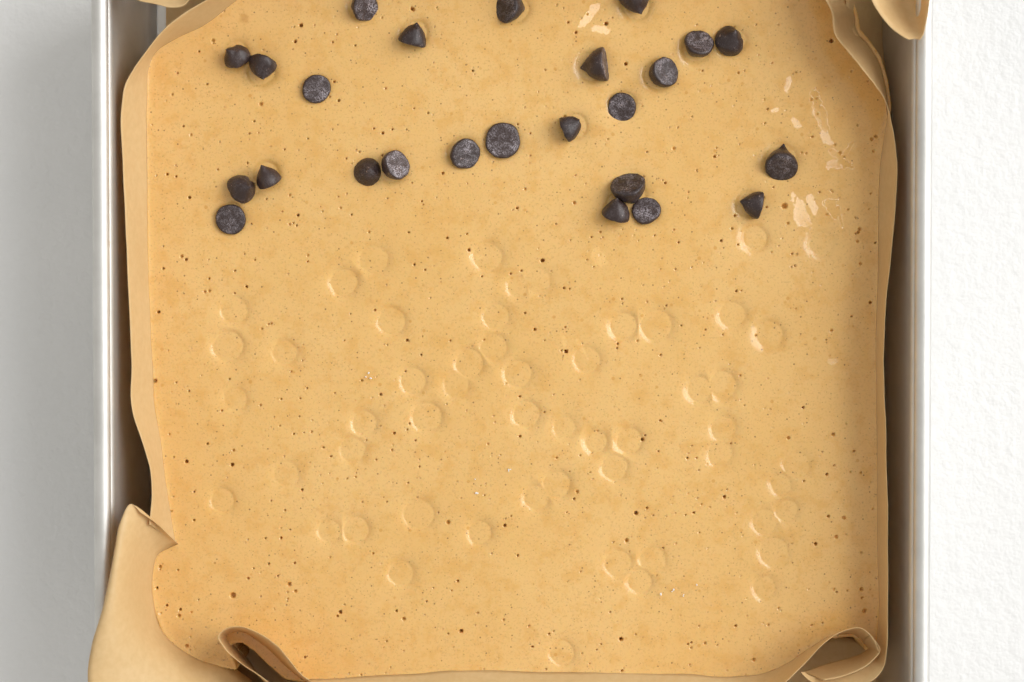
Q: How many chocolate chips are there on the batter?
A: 25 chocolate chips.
